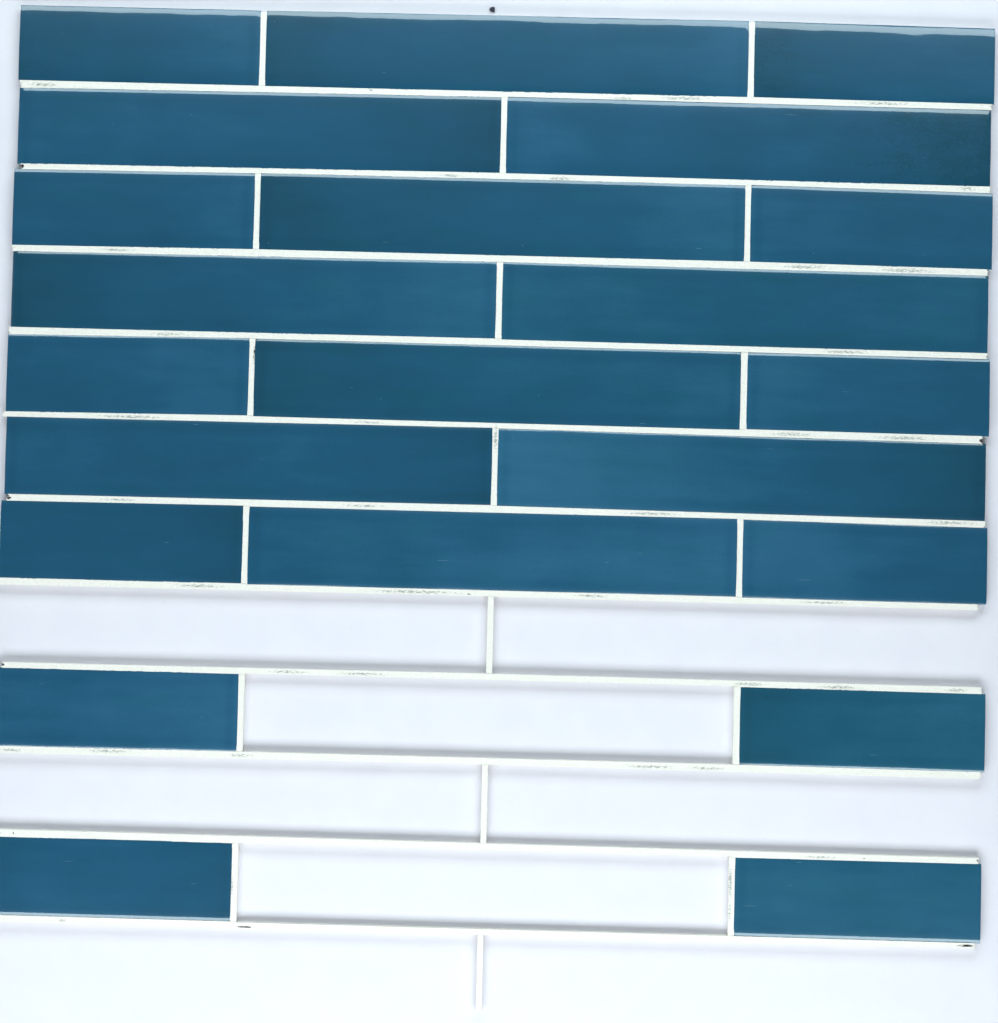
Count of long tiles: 10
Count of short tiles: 12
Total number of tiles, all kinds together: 22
